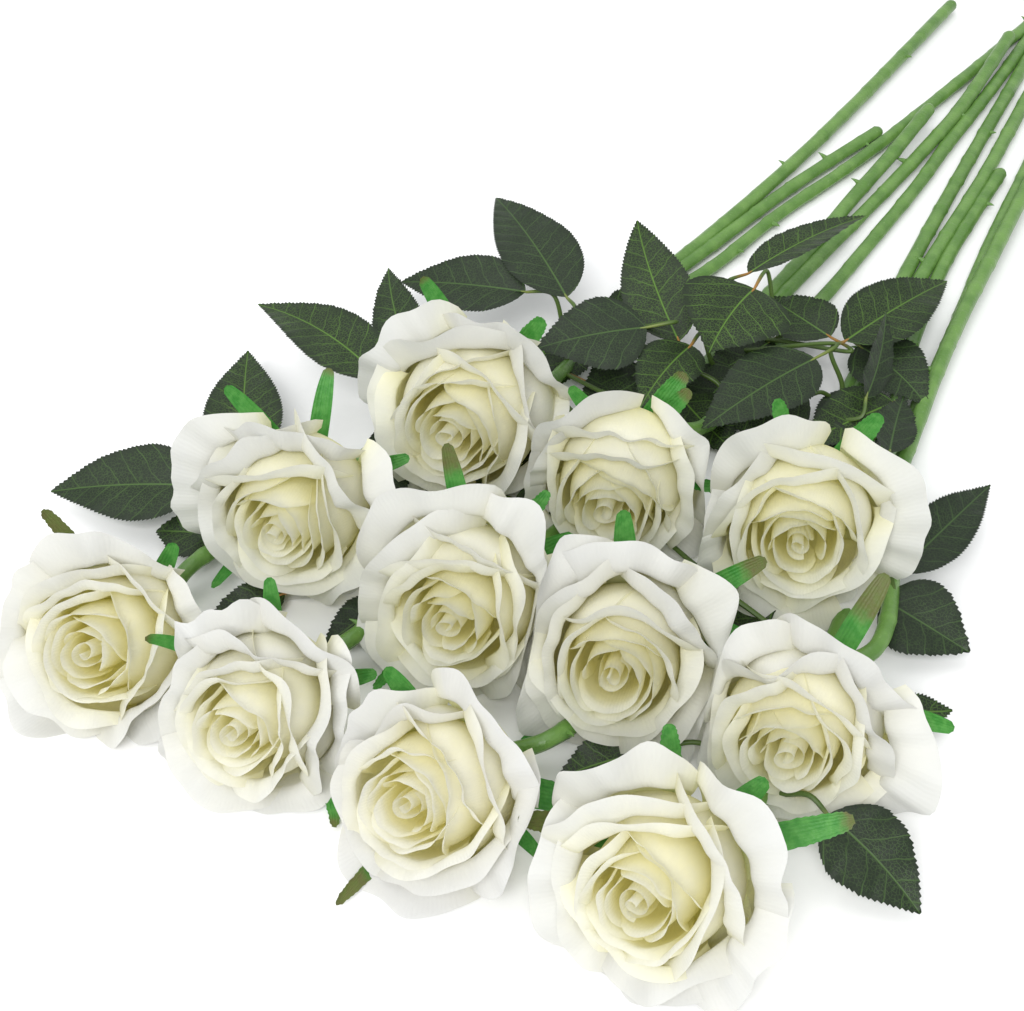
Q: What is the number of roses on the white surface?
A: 11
